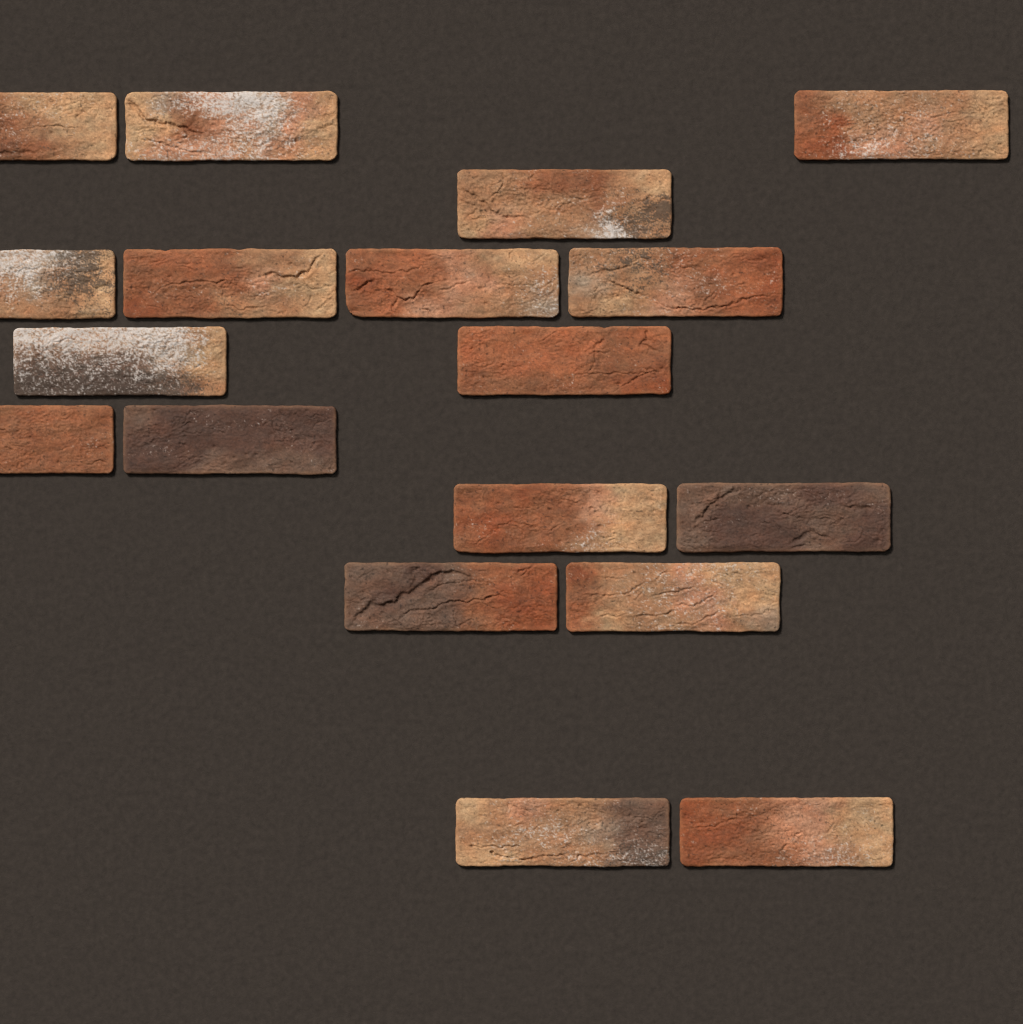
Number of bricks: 18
